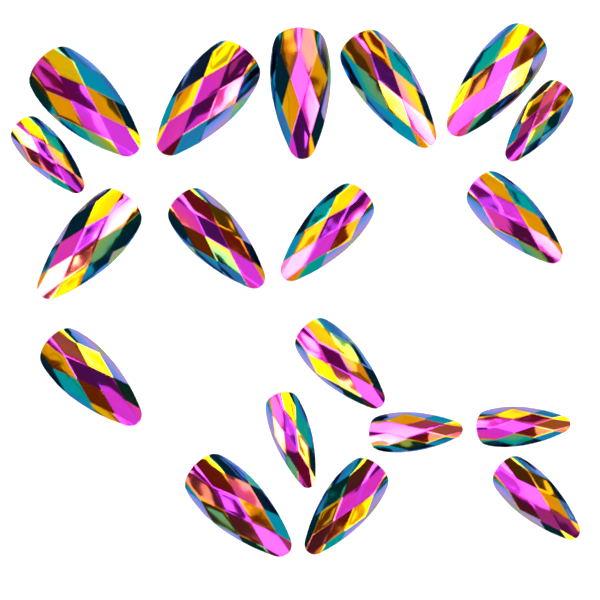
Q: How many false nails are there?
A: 19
